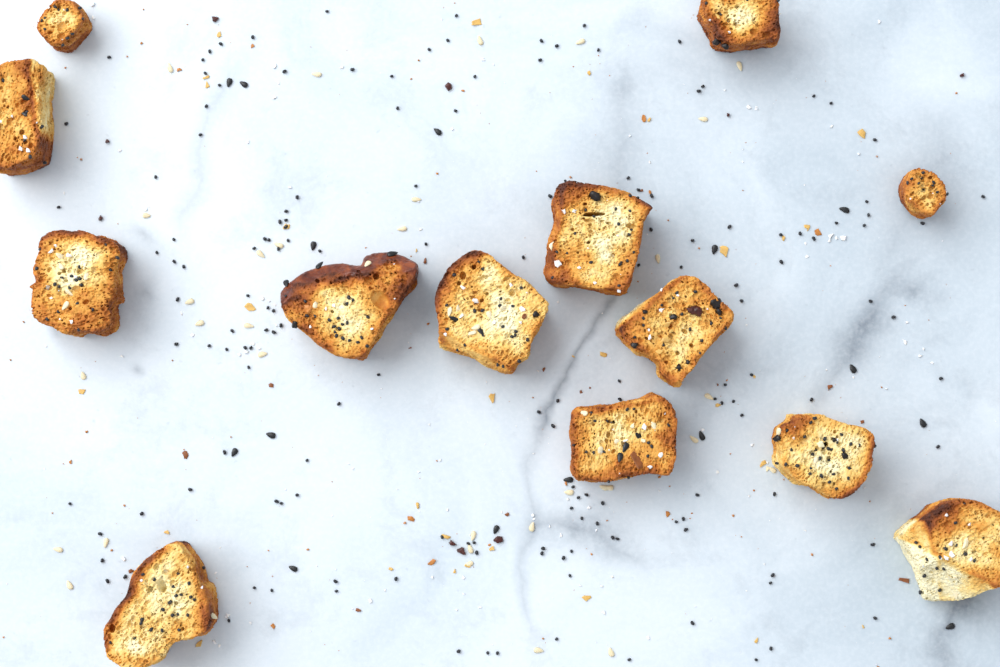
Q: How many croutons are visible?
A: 13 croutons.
